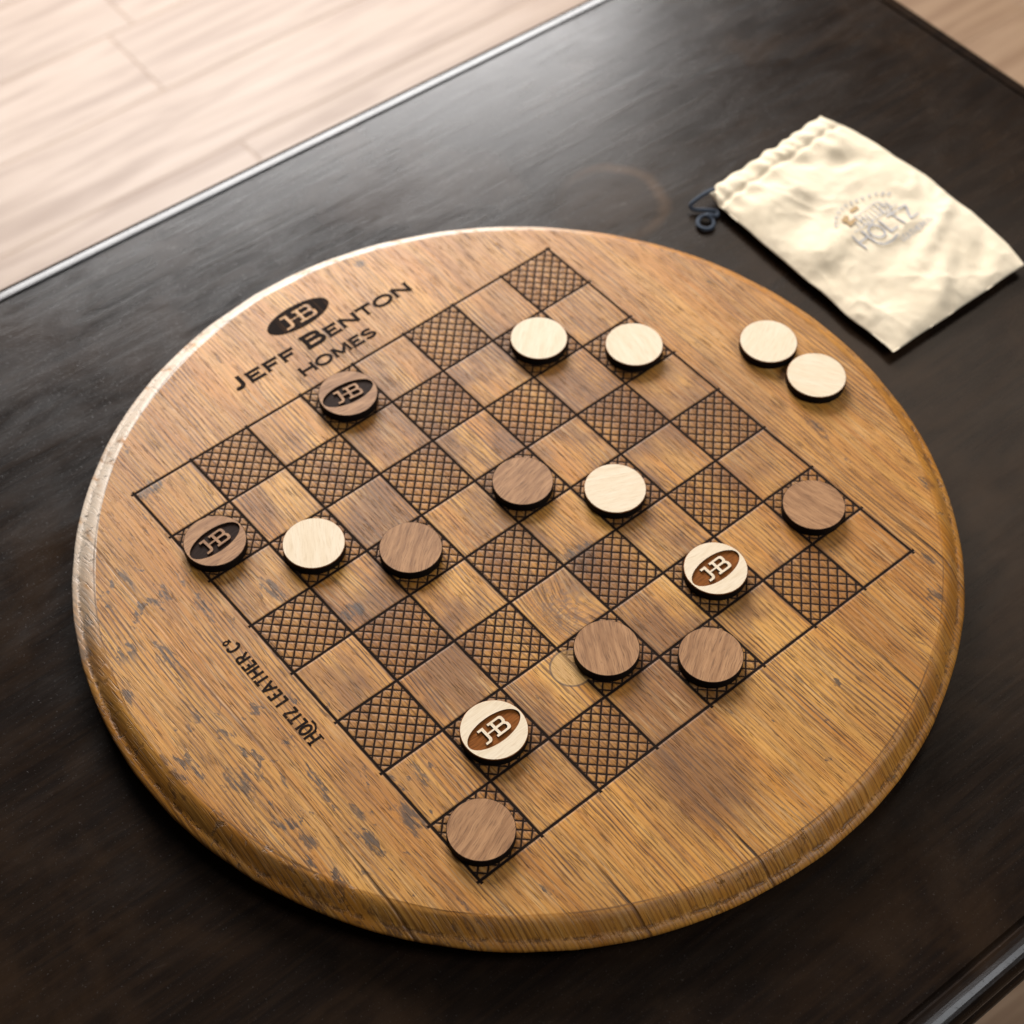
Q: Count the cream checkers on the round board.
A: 8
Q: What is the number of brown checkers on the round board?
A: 8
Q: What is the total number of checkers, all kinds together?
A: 16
